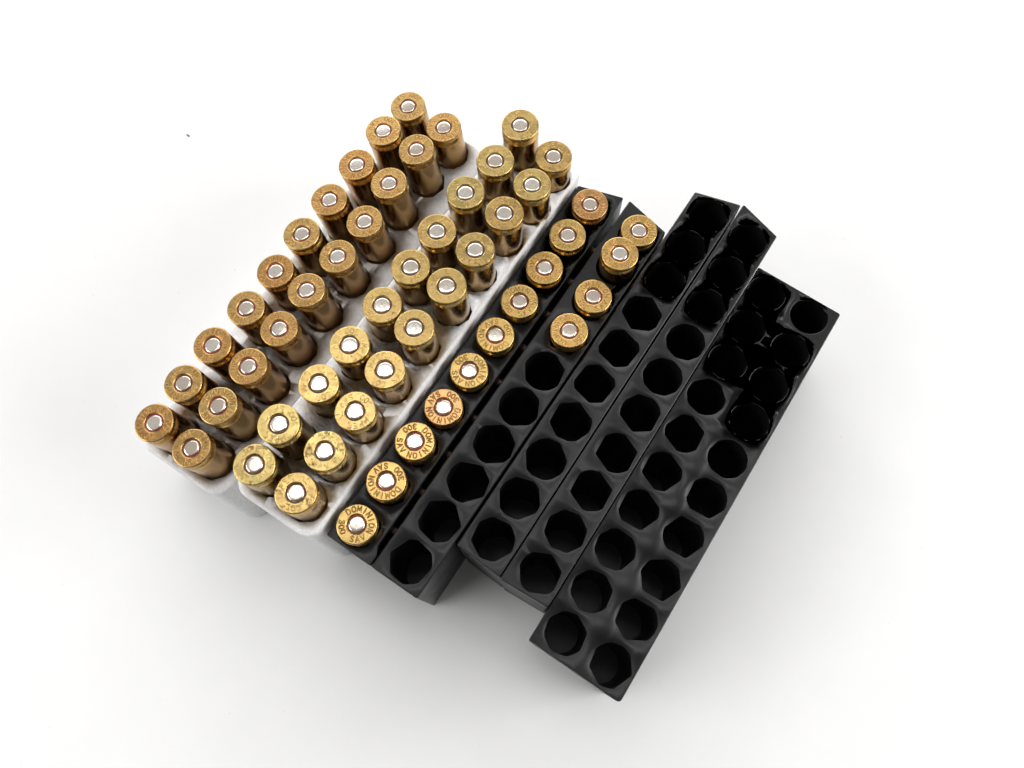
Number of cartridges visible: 54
